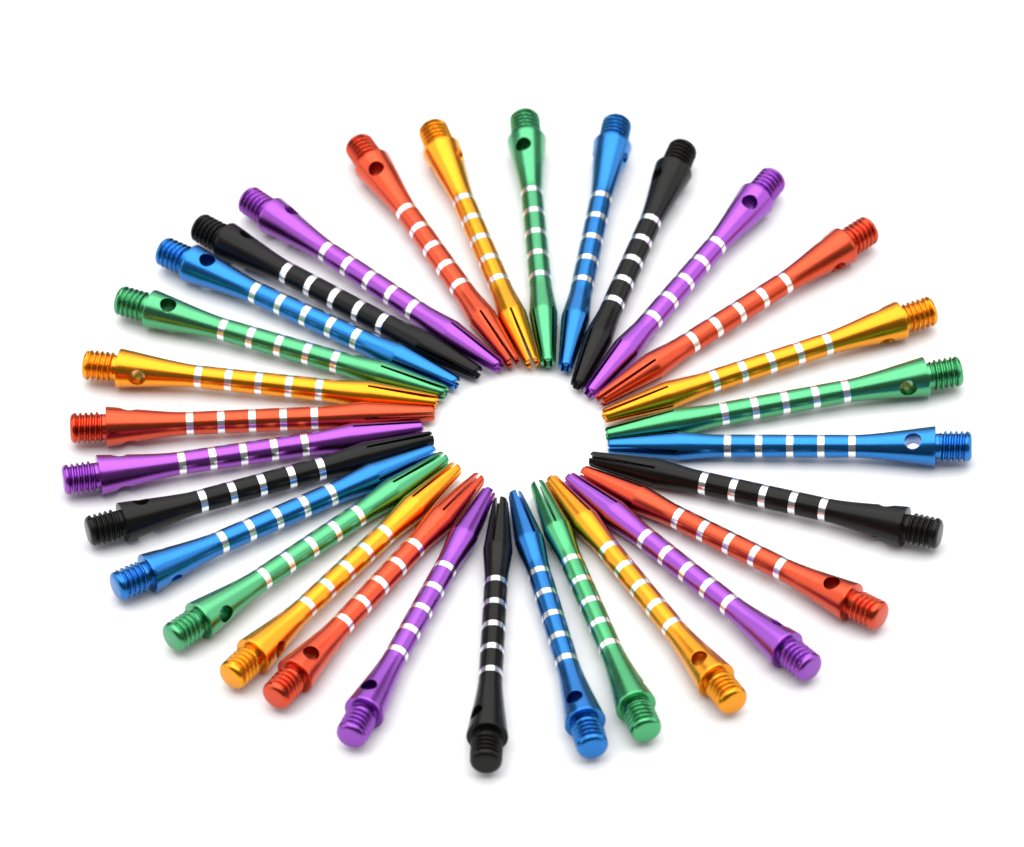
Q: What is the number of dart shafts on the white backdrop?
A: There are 30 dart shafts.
